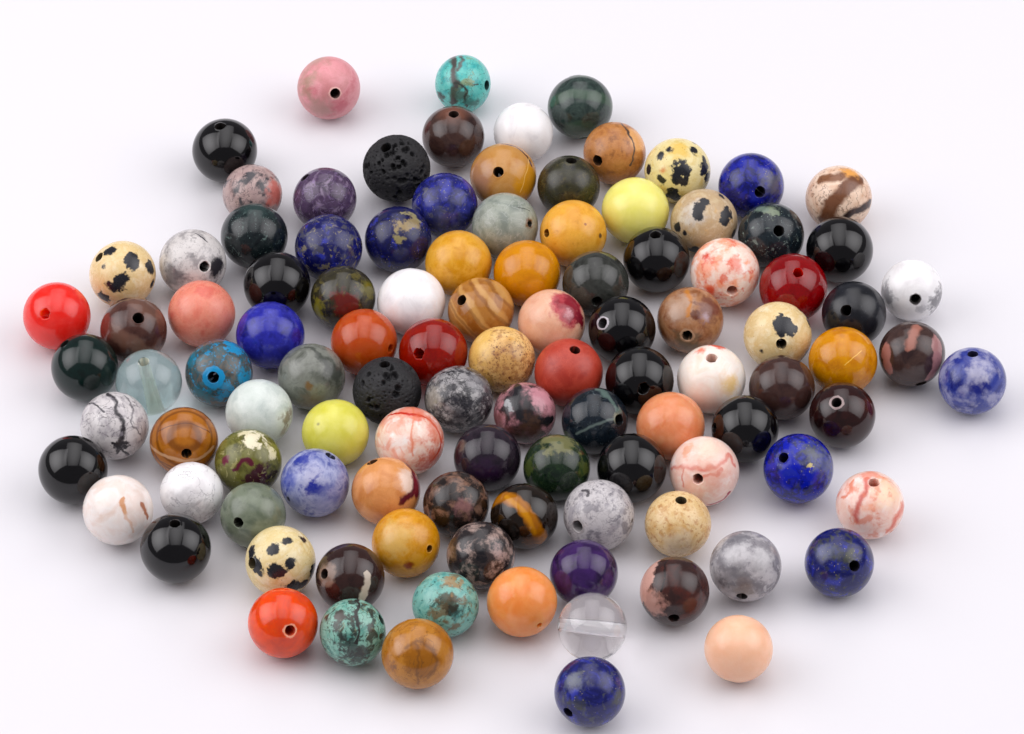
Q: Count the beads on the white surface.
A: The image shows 107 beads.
